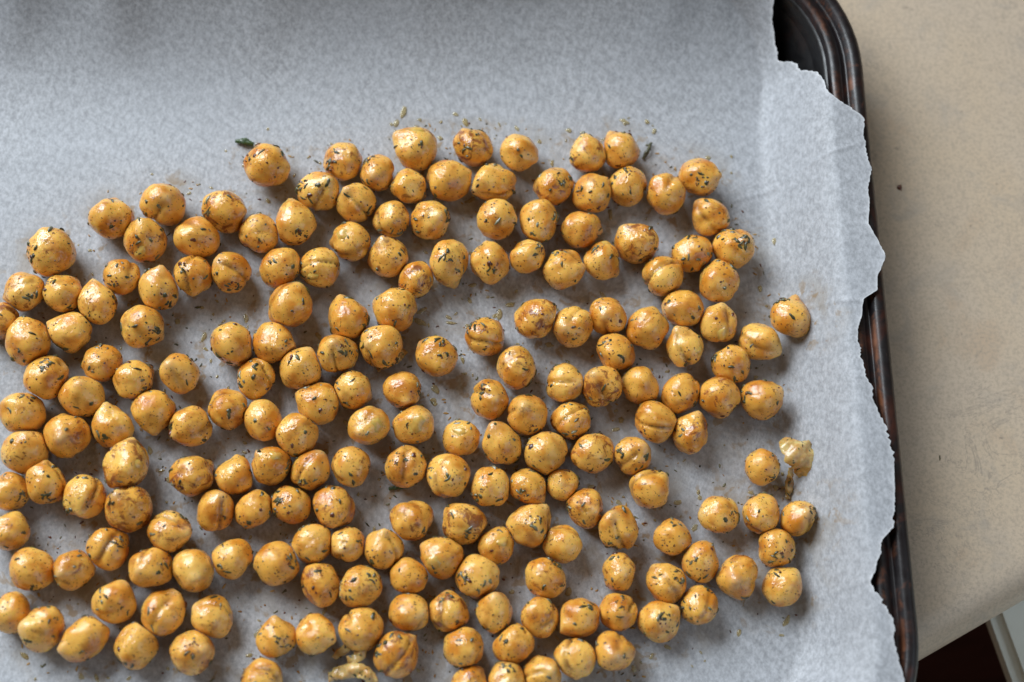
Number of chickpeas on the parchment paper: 200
